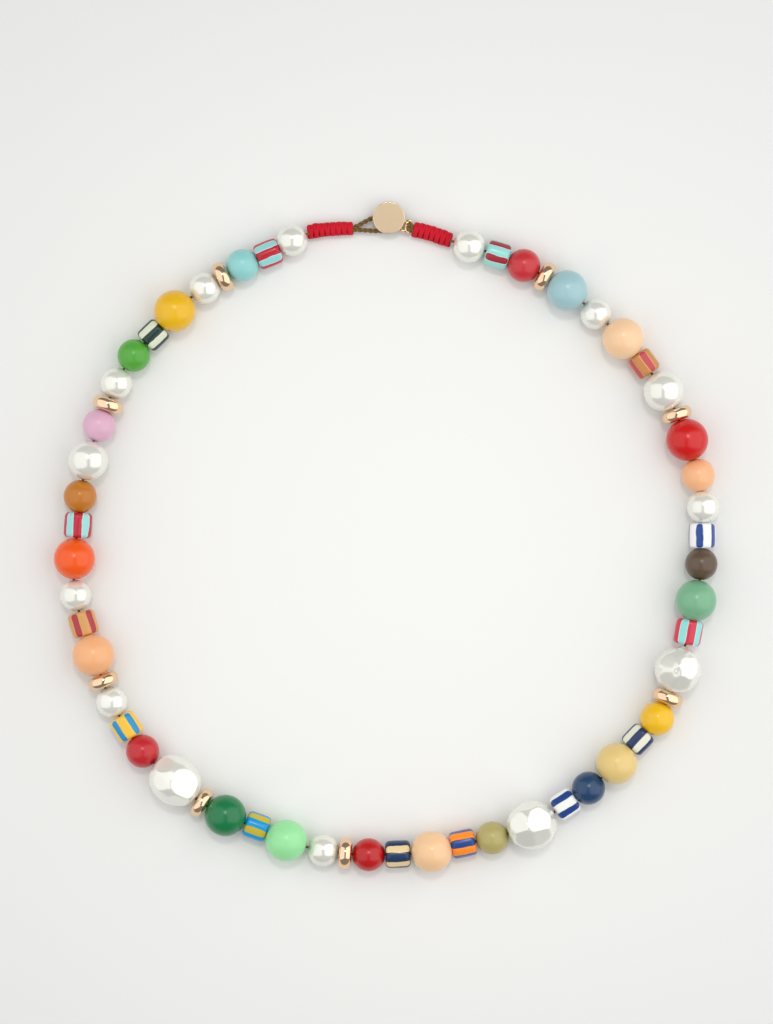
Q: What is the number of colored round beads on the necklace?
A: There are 23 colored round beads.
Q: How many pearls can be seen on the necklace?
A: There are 14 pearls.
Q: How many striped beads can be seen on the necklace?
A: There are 14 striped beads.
